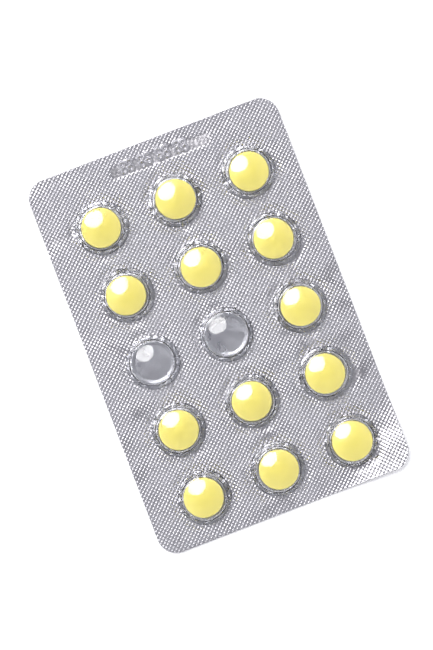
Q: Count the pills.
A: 13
